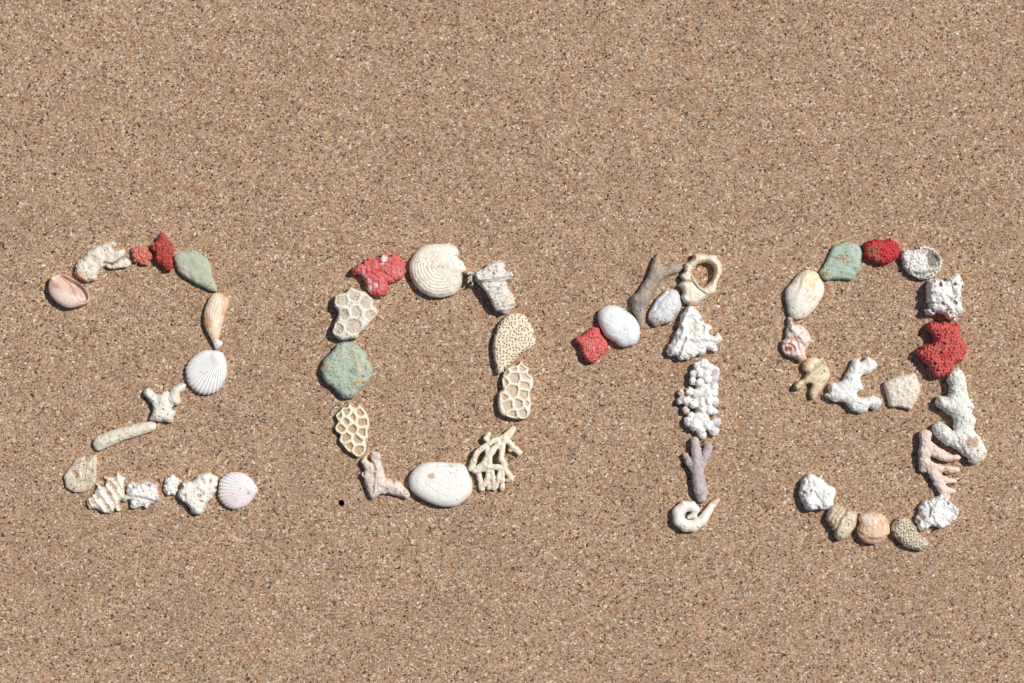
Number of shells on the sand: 22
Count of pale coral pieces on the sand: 21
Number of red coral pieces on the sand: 6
